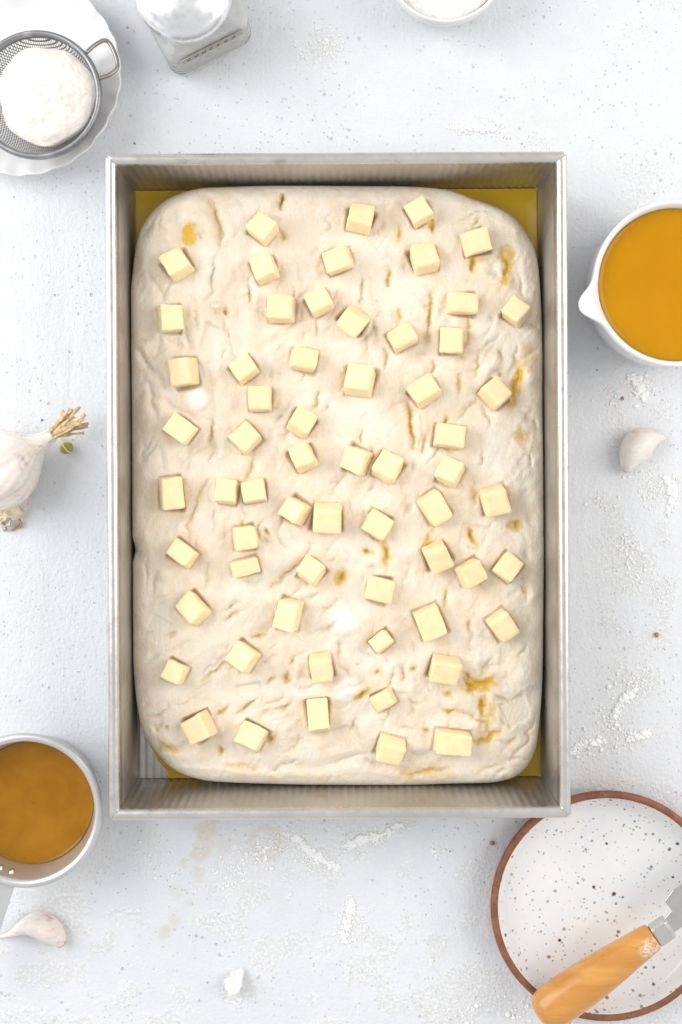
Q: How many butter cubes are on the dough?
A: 62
